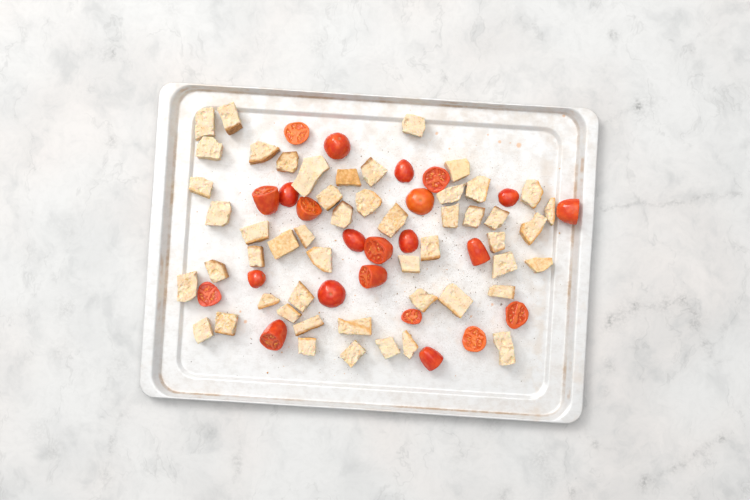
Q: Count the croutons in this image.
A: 51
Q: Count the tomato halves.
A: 23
